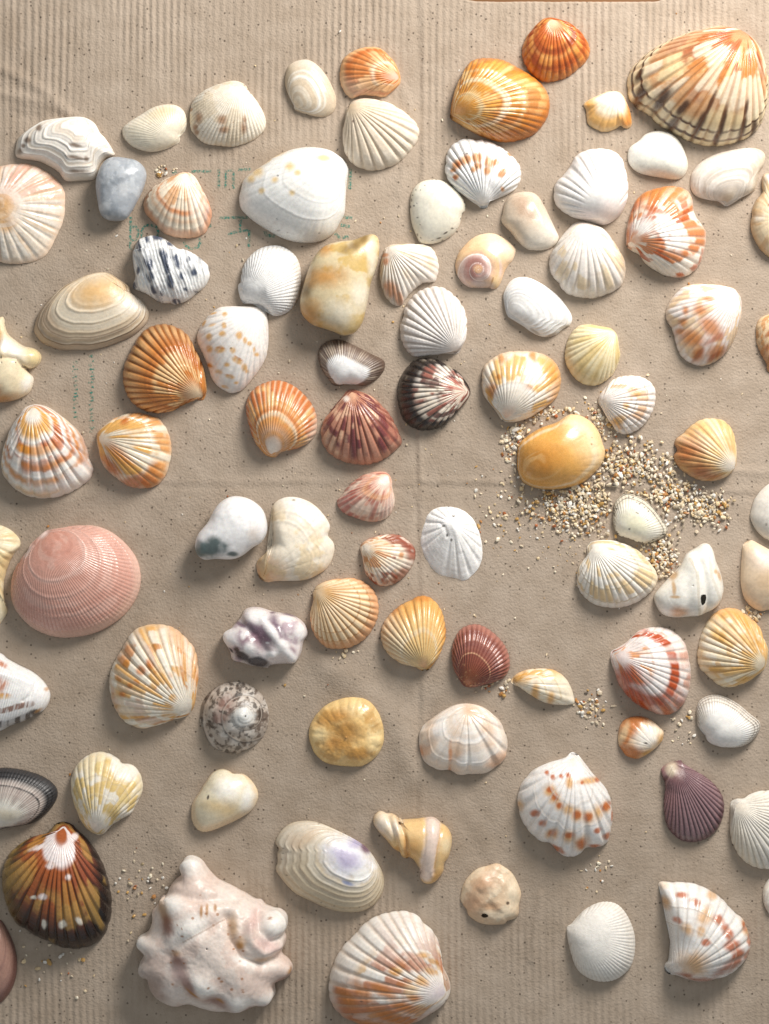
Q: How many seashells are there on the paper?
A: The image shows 86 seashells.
